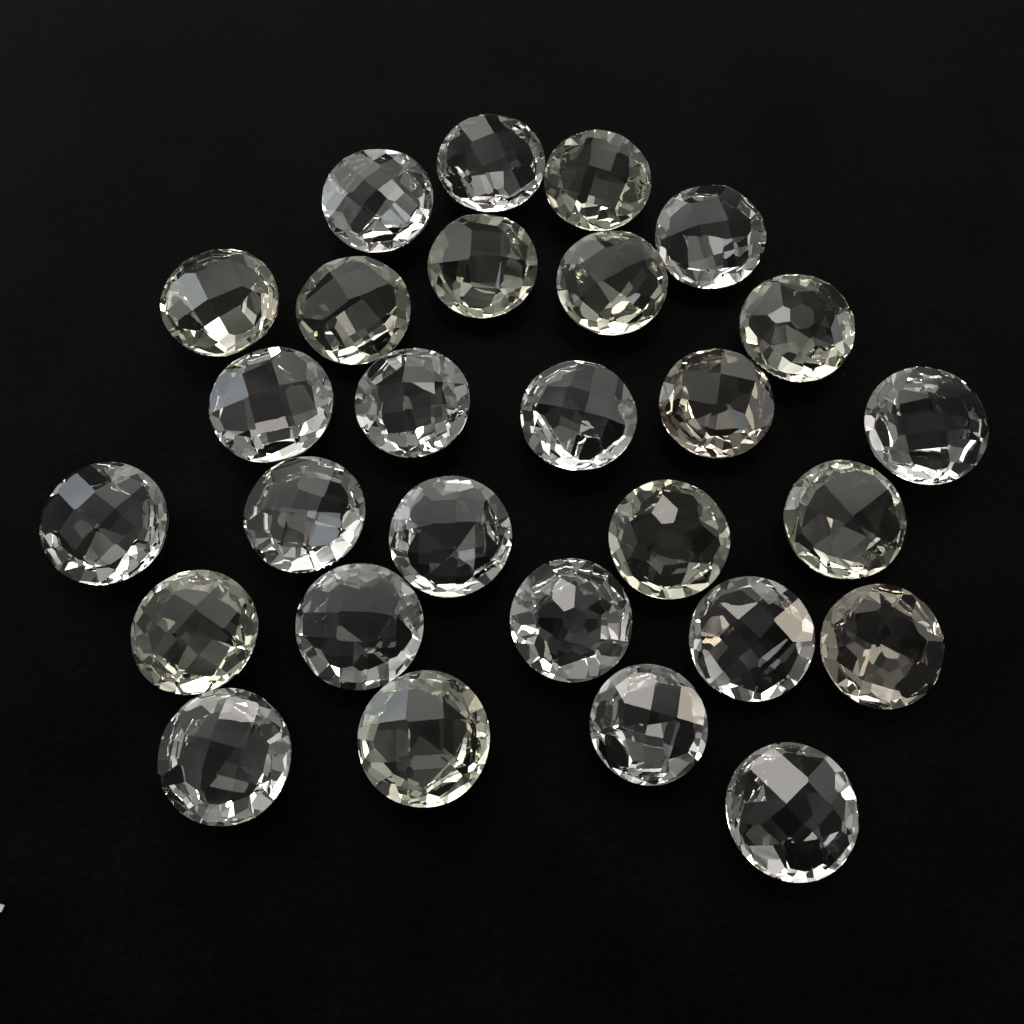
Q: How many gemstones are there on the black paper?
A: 28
